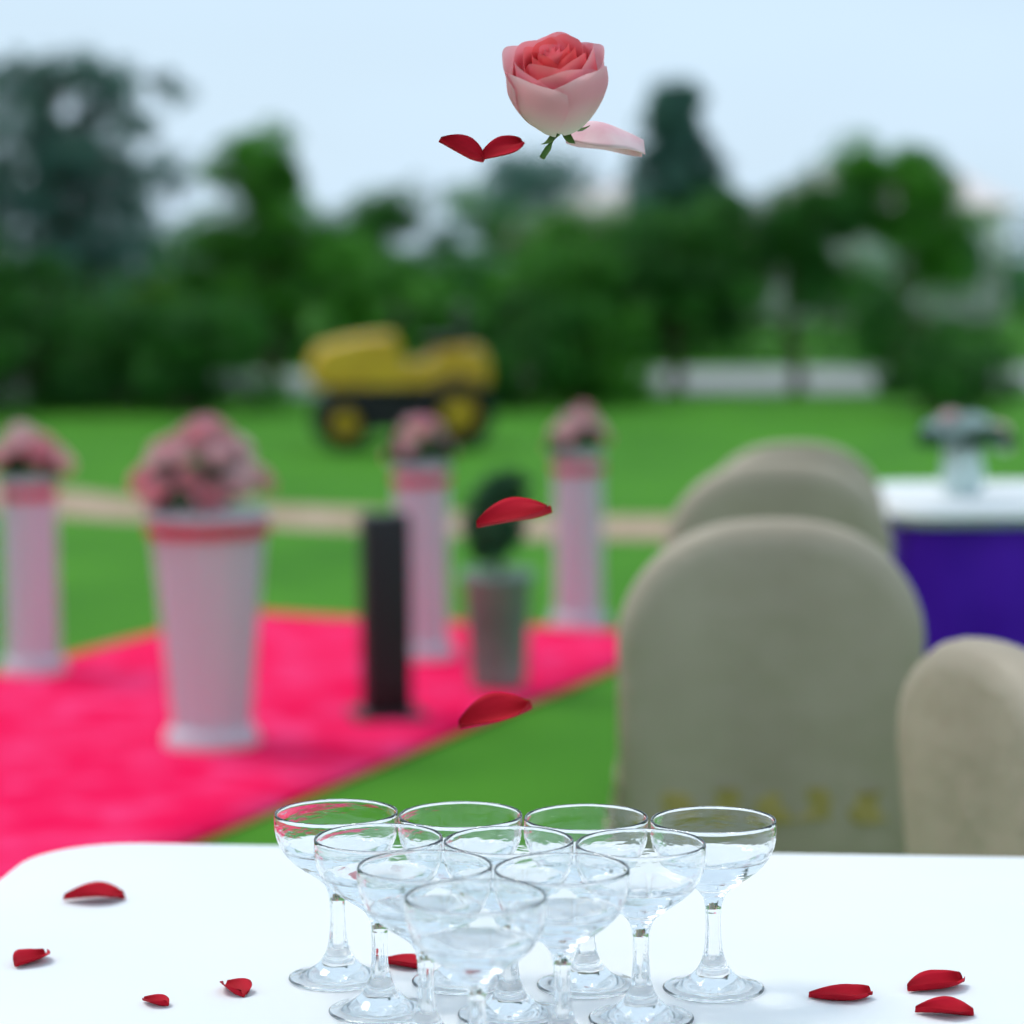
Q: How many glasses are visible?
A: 10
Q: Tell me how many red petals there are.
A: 12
